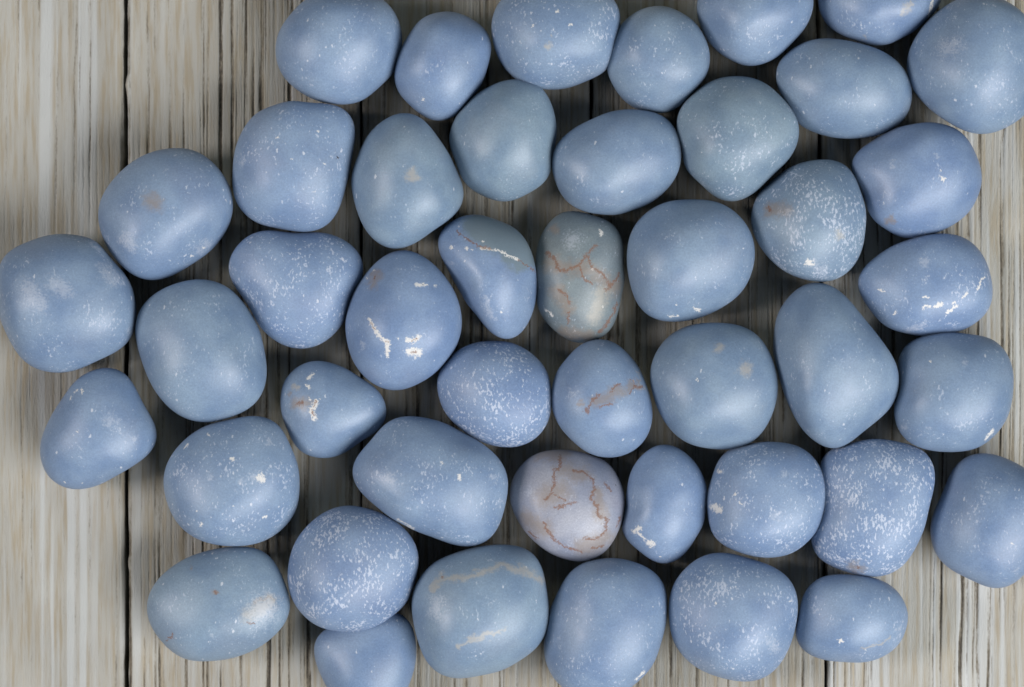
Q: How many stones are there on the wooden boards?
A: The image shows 45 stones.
